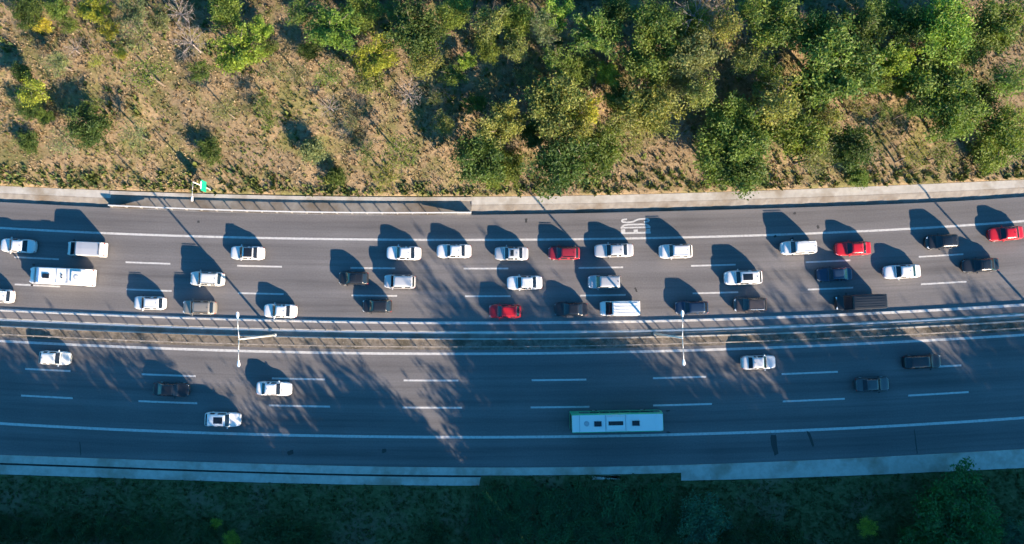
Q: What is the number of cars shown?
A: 37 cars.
